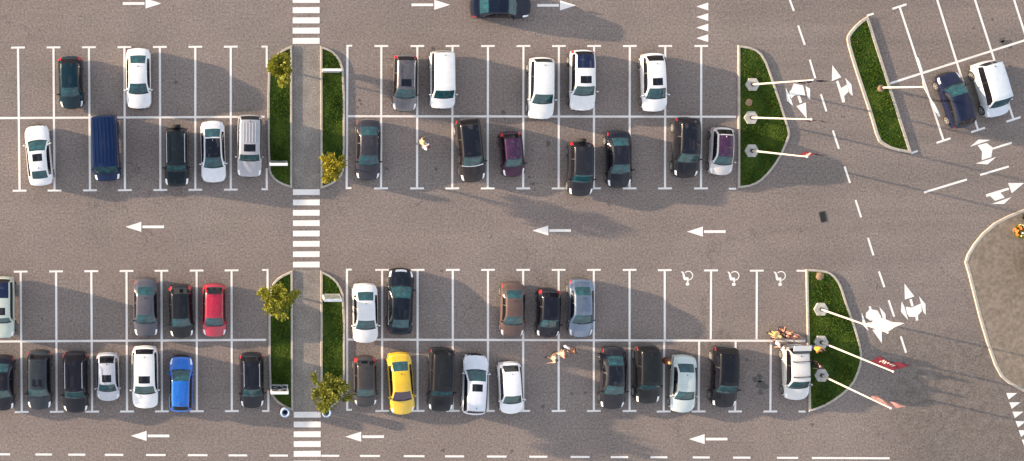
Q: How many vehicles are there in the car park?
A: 48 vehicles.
